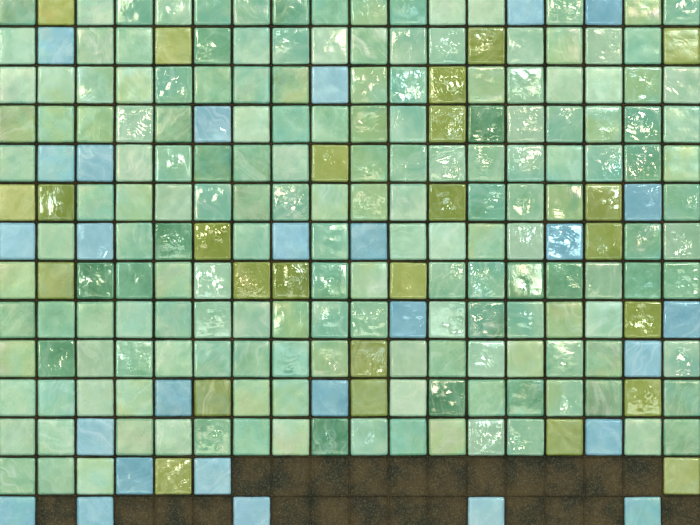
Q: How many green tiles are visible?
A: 176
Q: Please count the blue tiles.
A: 27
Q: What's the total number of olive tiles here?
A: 25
